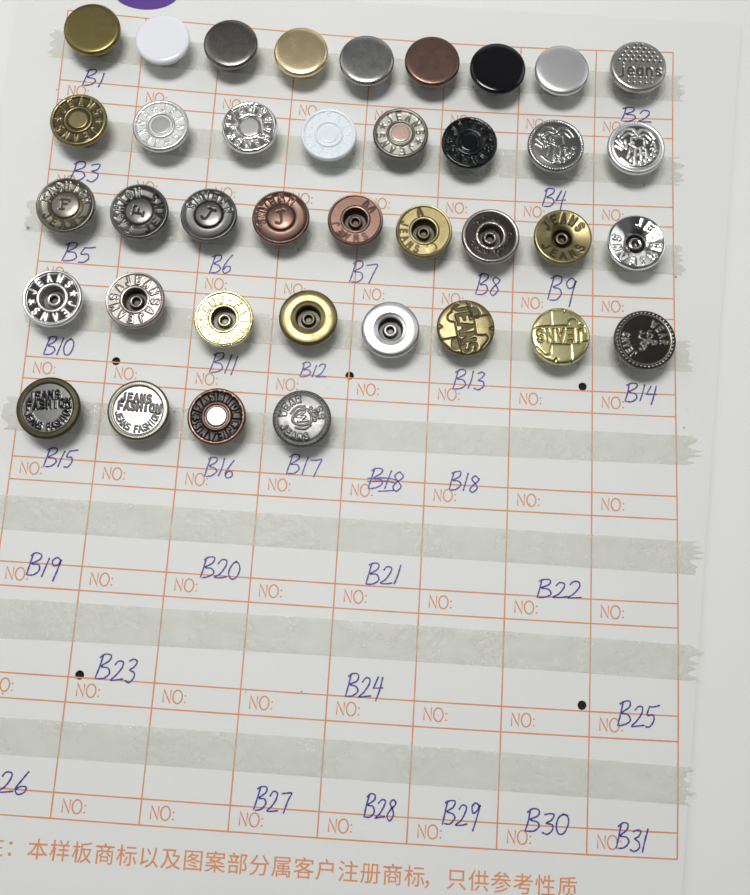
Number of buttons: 38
